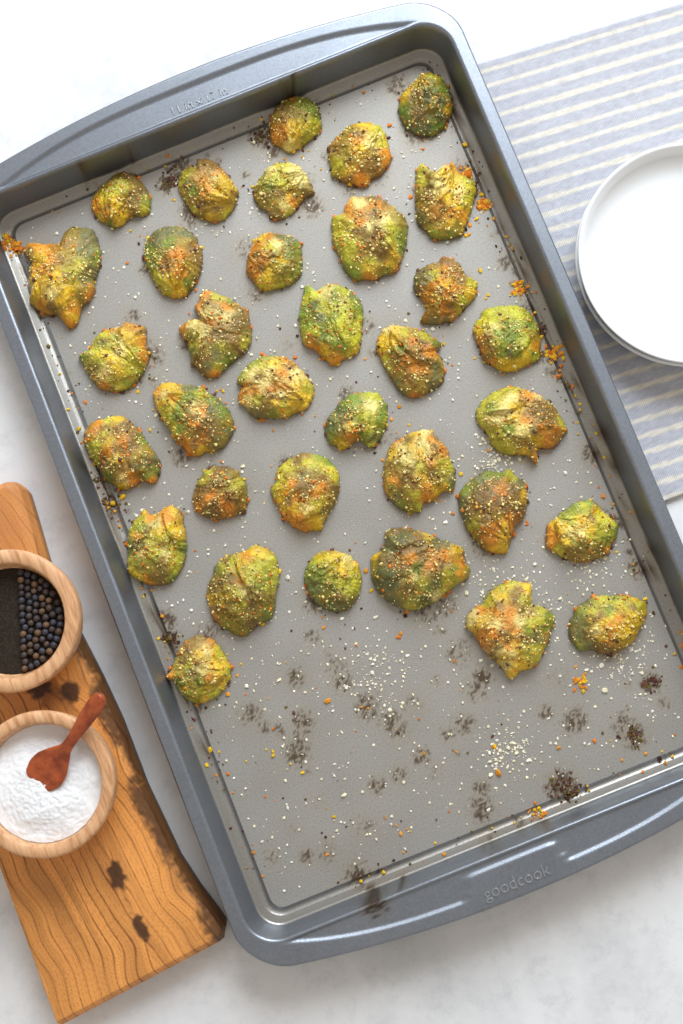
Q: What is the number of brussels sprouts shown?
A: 34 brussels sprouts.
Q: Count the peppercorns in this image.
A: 70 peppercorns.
